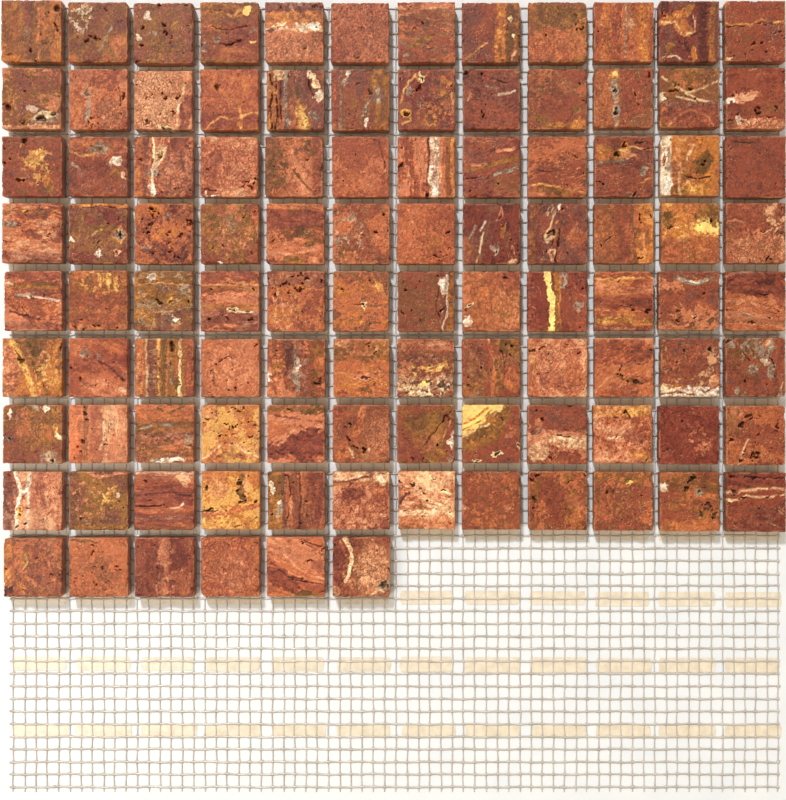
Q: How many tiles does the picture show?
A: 102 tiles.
